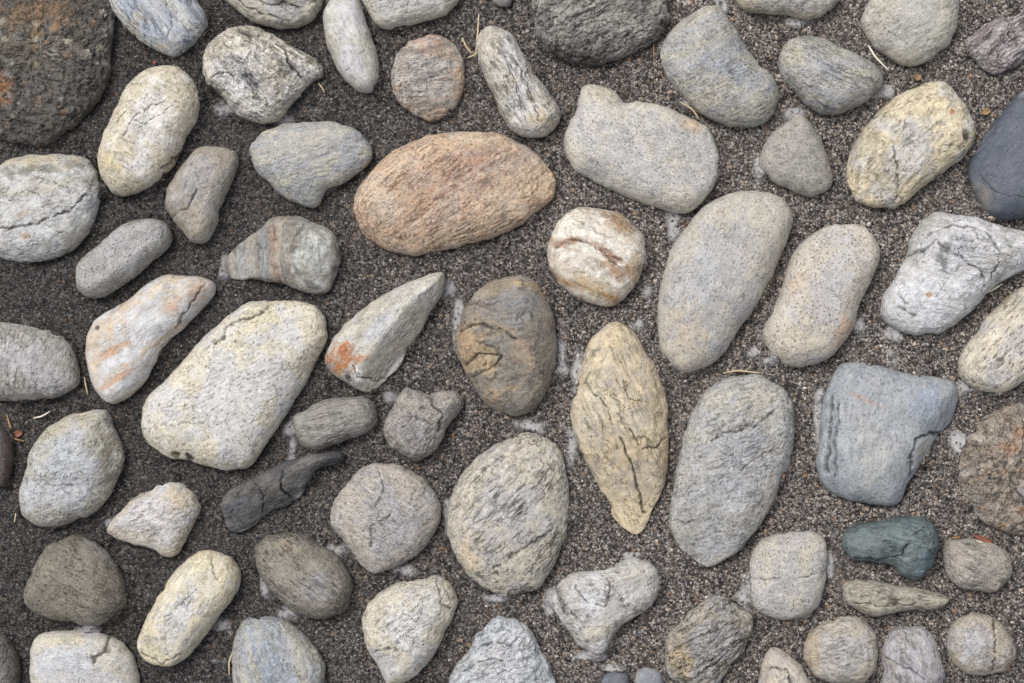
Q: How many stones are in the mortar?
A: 68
